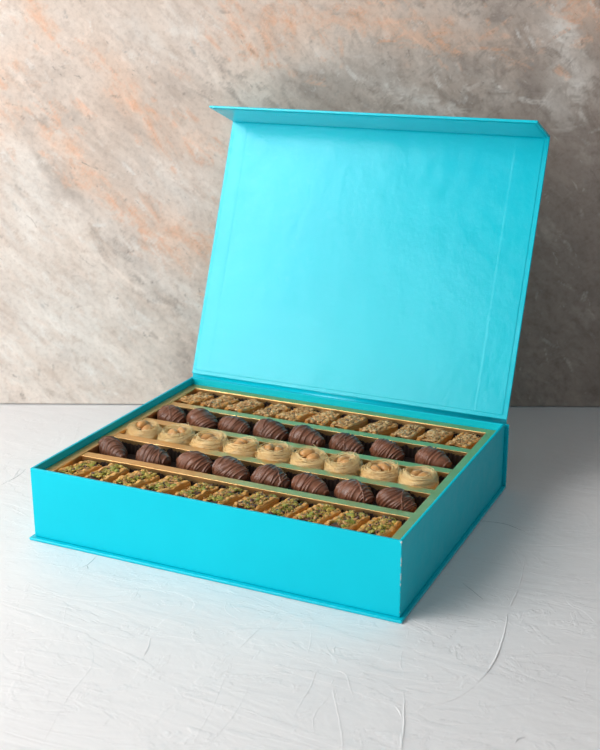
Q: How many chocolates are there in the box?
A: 16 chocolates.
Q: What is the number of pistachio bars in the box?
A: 11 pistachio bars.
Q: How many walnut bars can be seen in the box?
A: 11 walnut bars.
